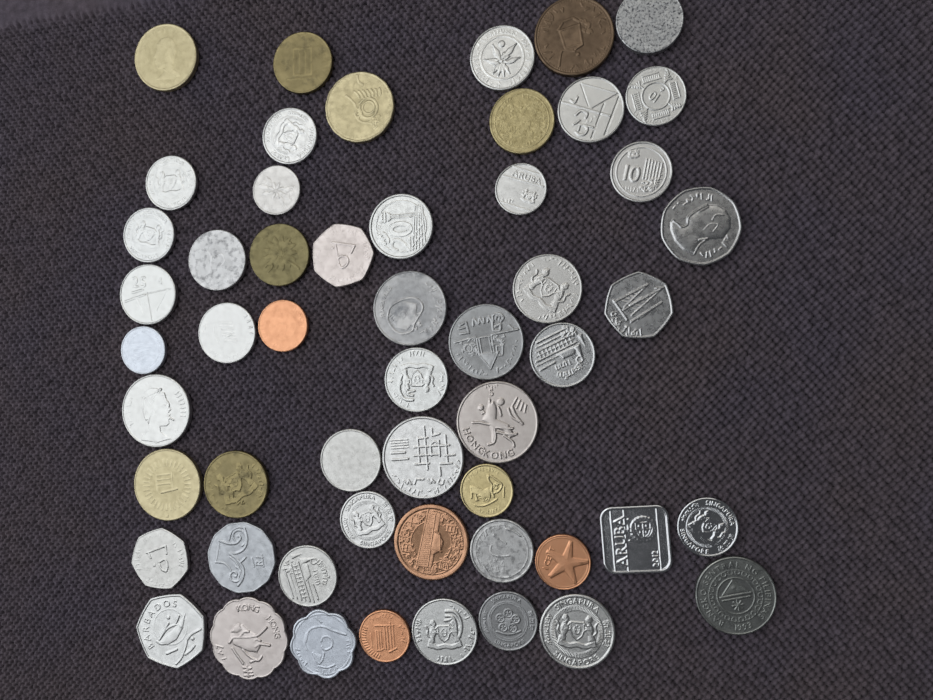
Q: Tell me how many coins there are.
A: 54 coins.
